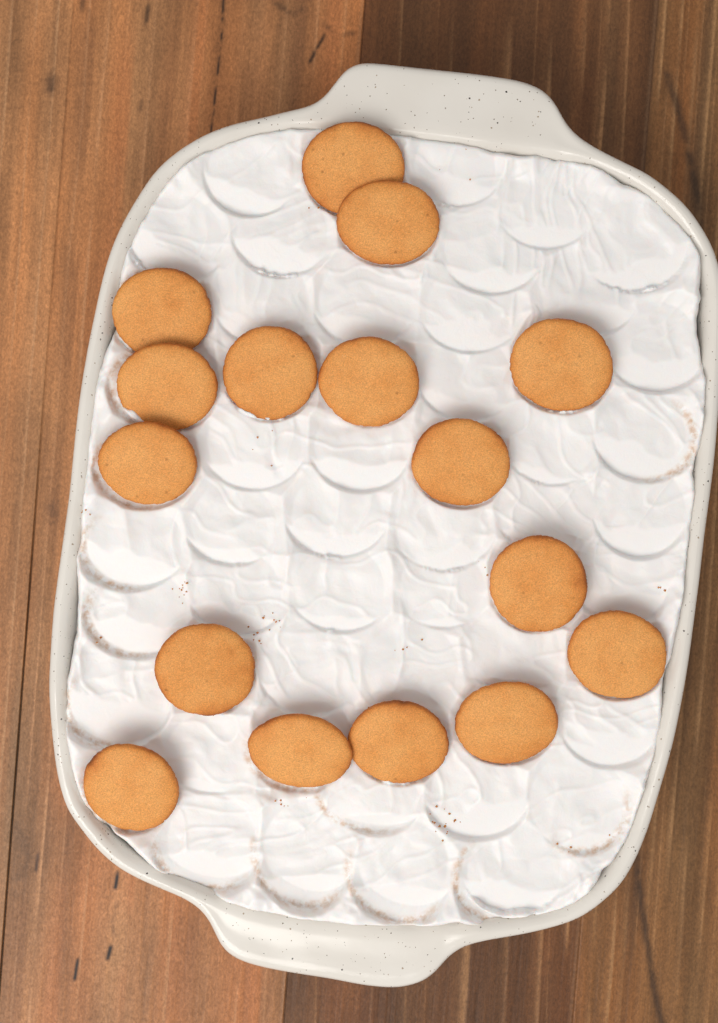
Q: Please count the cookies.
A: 16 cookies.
